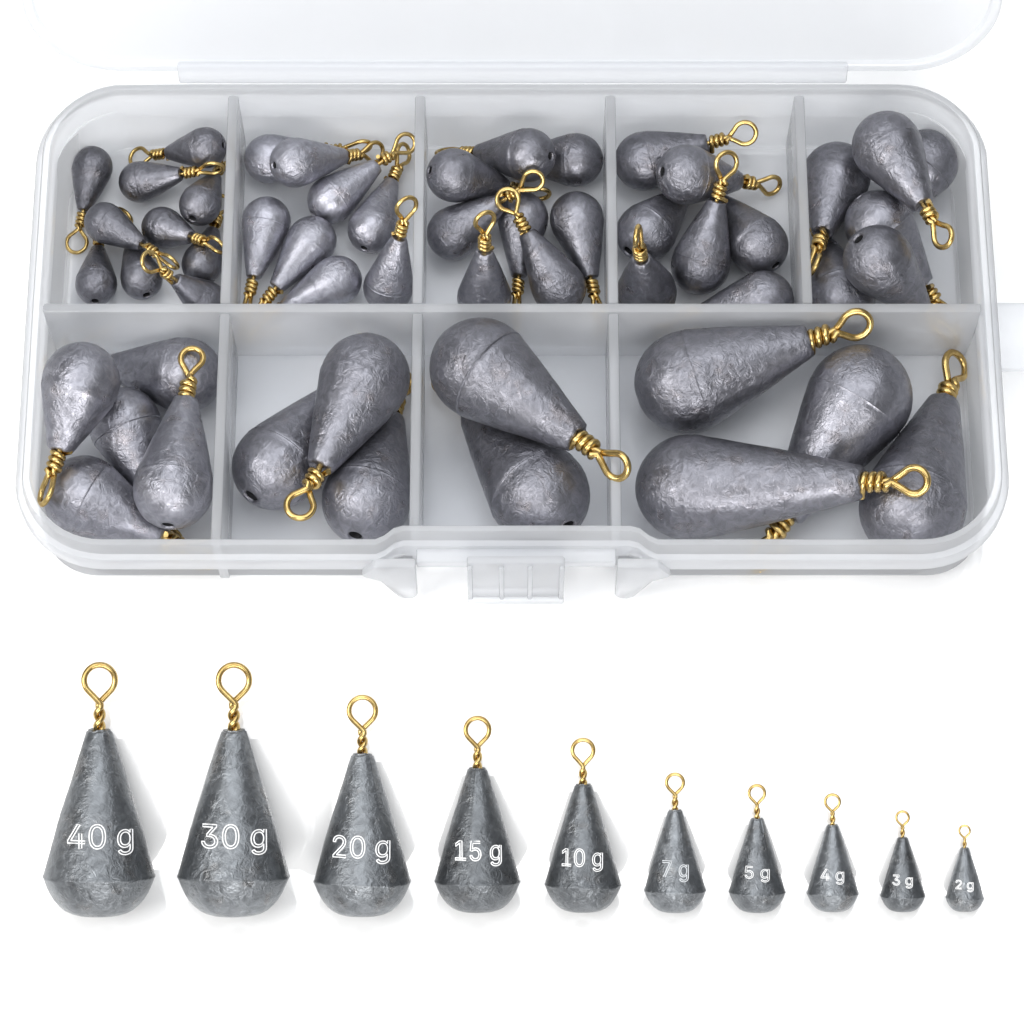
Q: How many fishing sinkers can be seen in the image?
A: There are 63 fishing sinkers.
